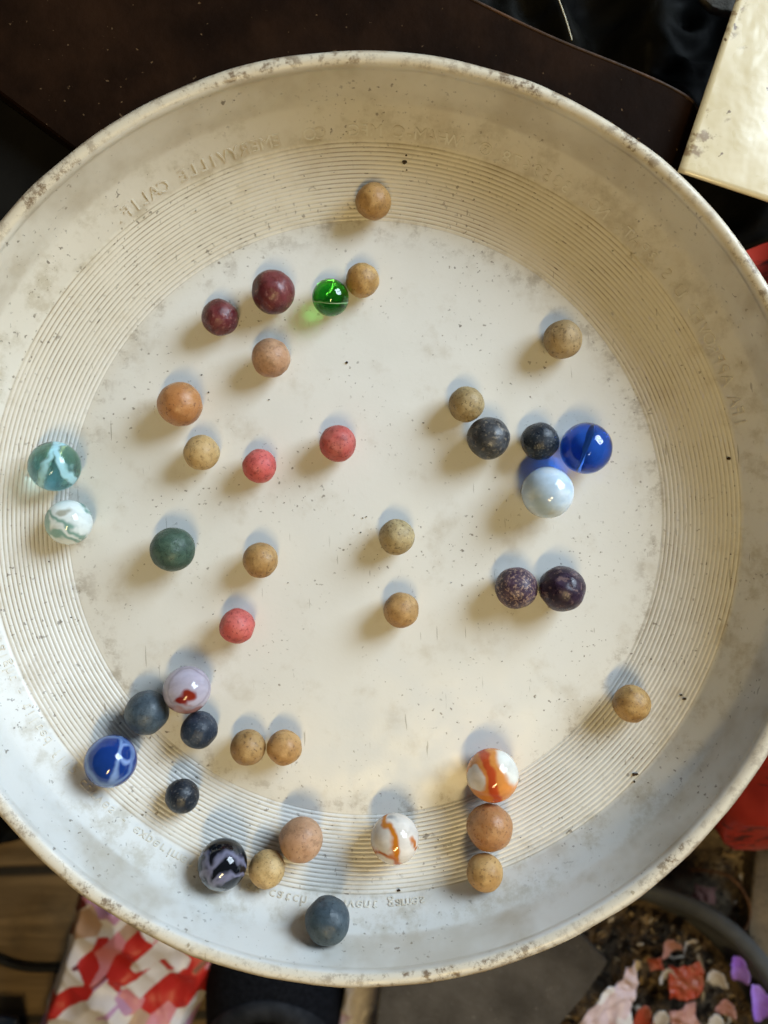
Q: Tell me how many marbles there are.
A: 41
